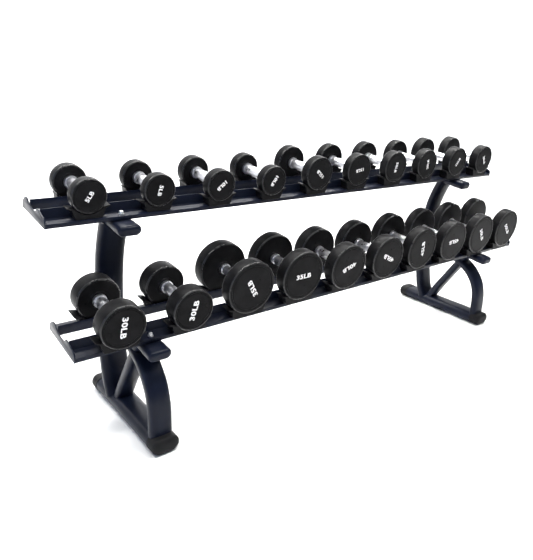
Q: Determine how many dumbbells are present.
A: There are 20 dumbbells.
